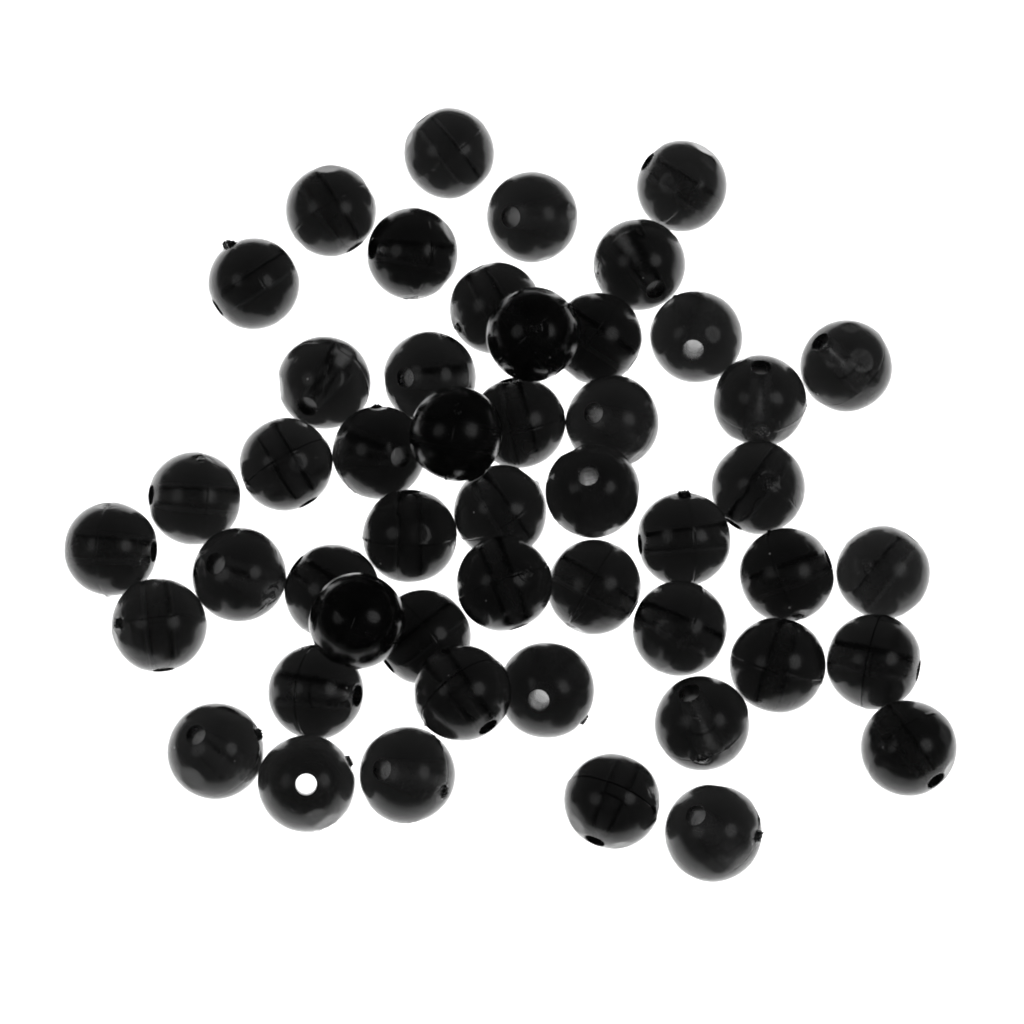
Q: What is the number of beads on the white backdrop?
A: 49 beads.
